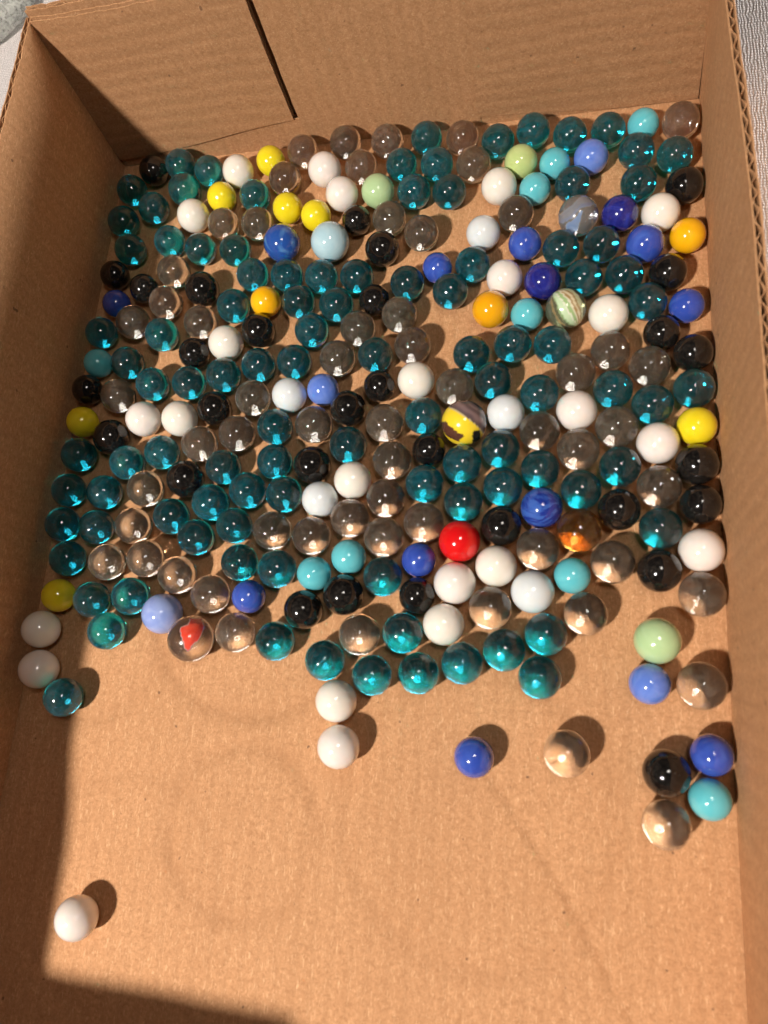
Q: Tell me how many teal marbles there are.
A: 101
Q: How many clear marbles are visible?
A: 58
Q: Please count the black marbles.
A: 30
